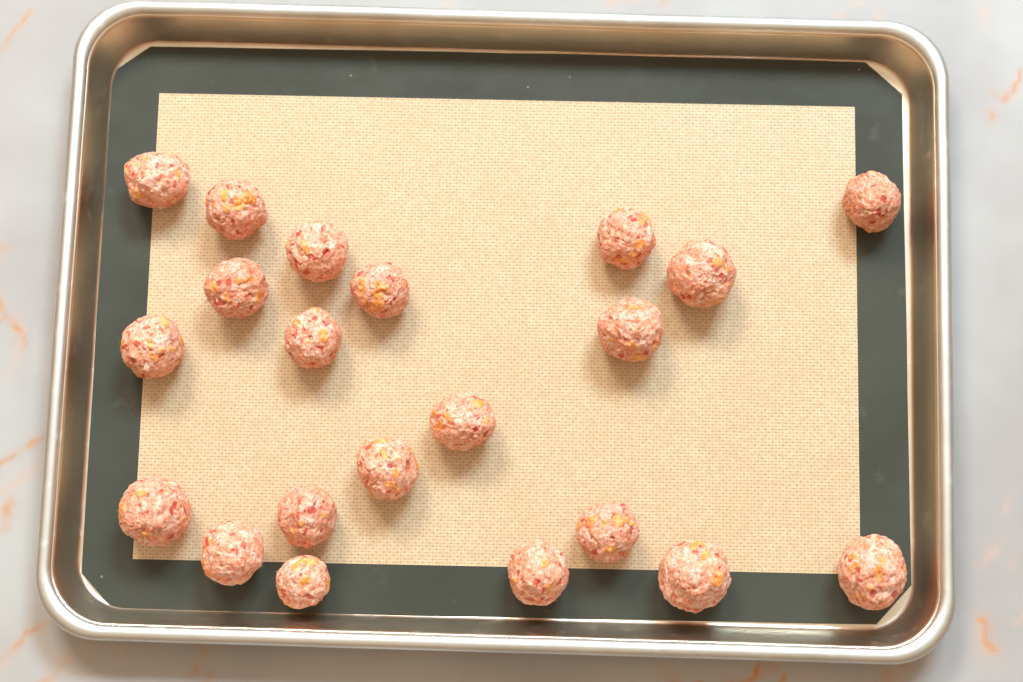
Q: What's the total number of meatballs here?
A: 21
